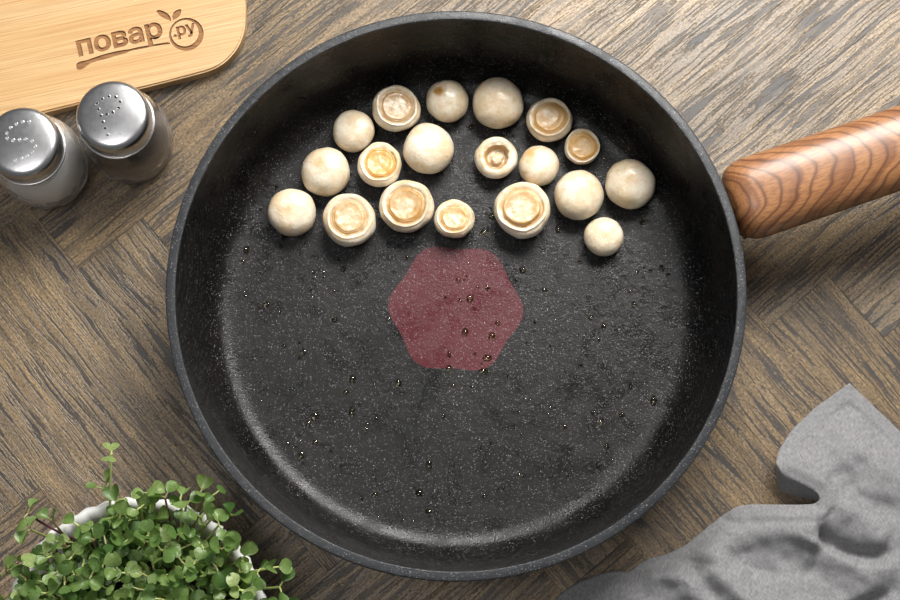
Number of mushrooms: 19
